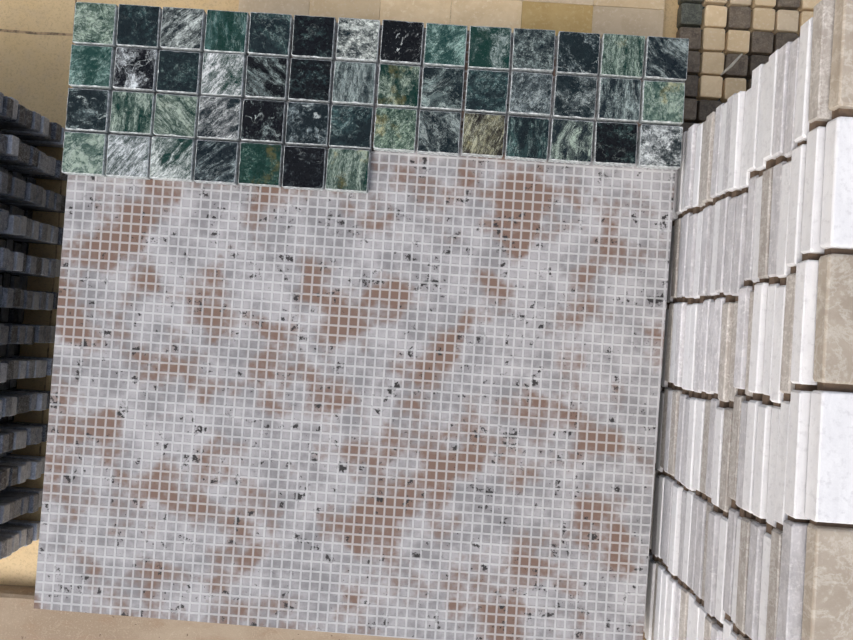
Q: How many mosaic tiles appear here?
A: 49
